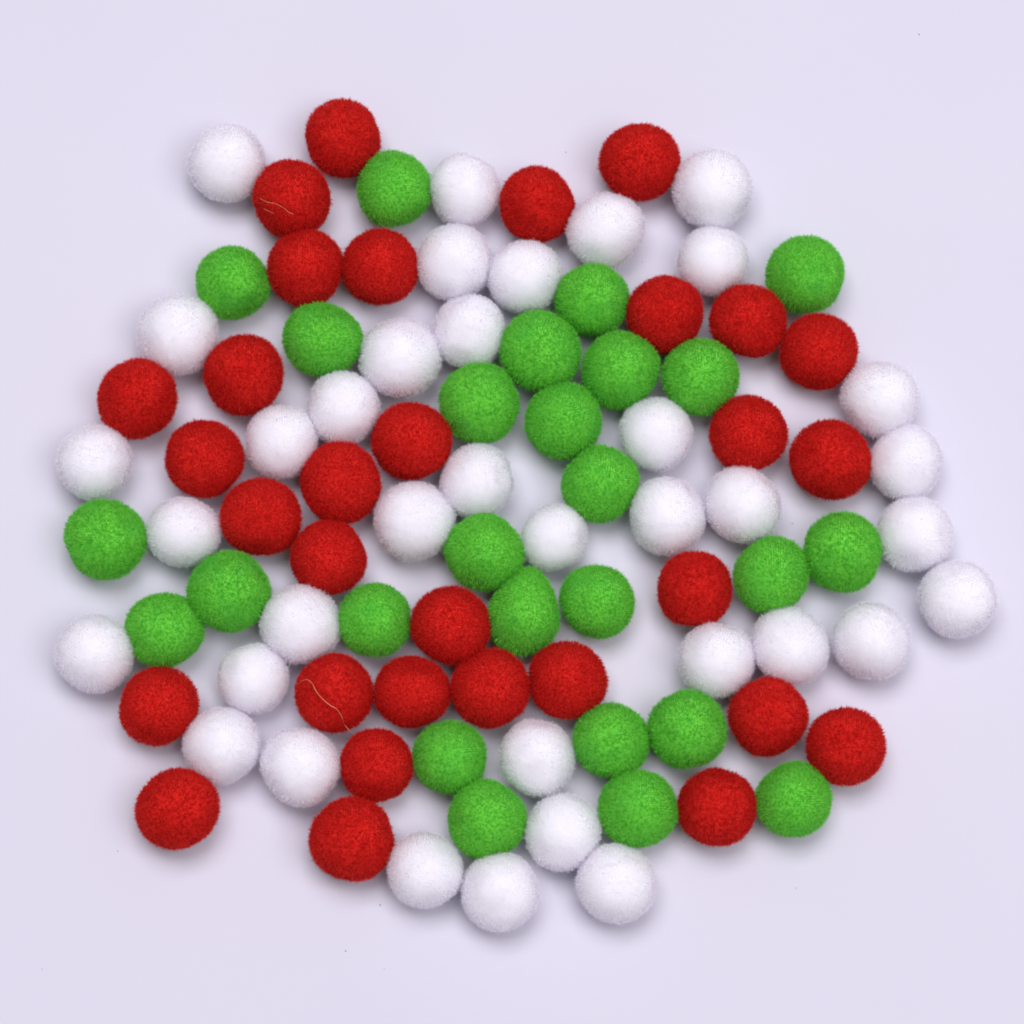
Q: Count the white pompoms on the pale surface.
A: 37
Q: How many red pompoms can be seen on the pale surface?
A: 31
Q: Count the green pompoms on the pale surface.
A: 26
